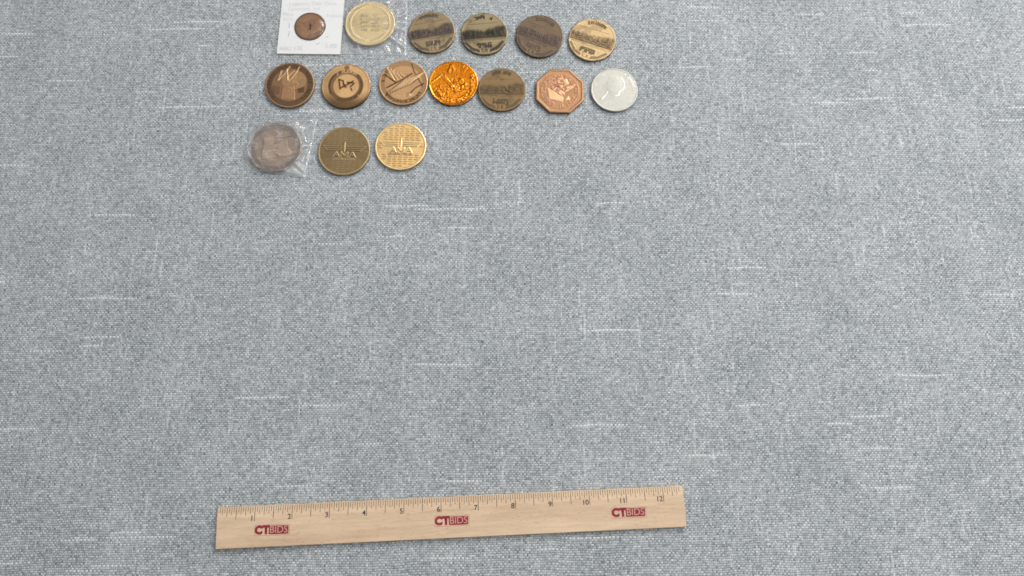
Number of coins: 16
